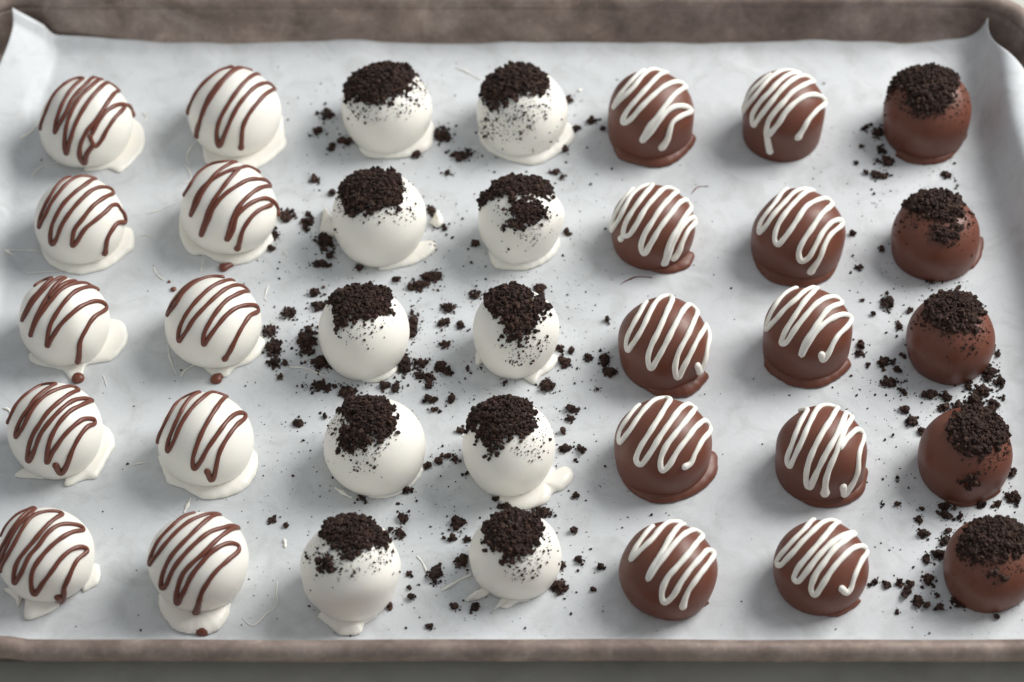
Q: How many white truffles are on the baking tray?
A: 20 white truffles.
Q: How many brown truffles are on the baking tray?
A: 15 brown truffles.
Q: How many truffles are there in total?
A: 35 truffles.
